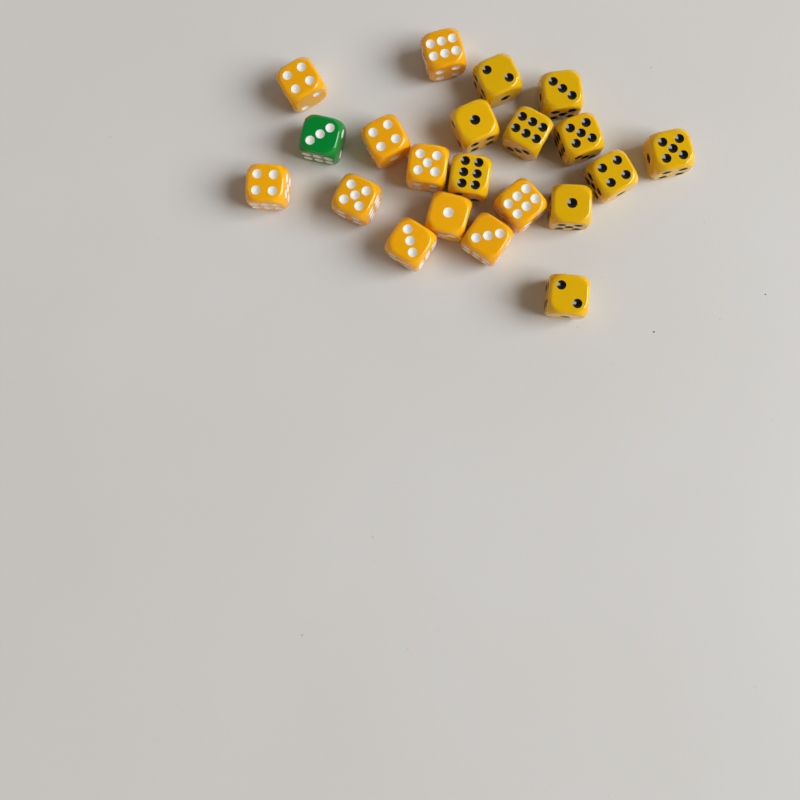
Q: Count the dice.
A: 21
